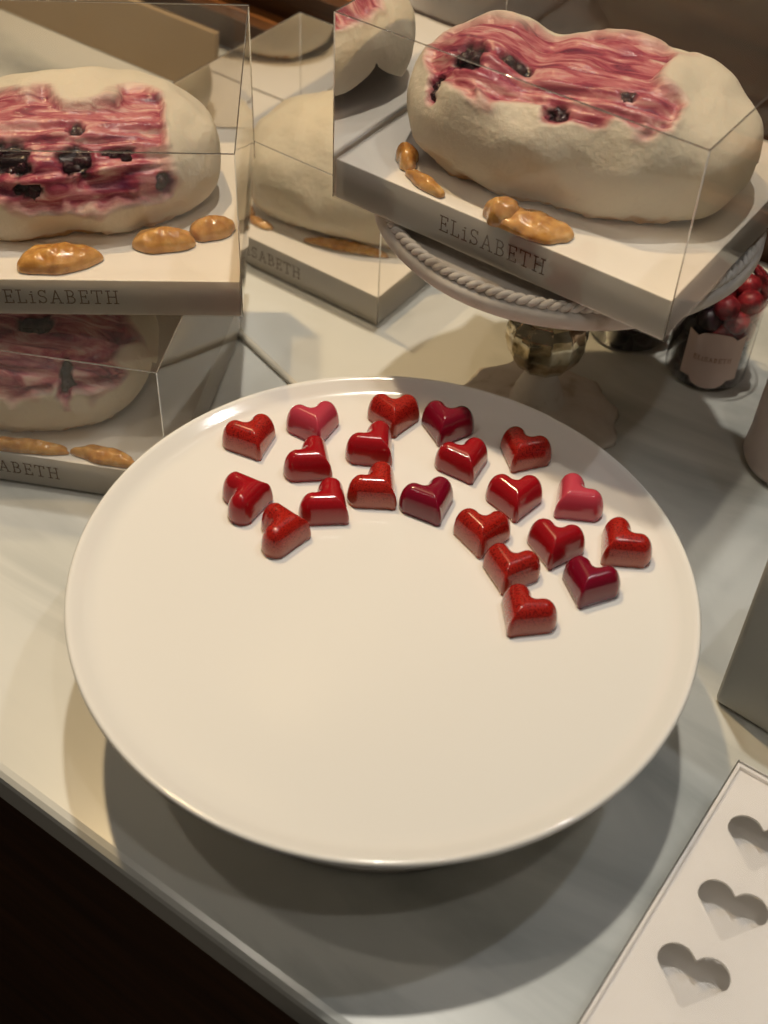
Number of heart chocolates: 21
